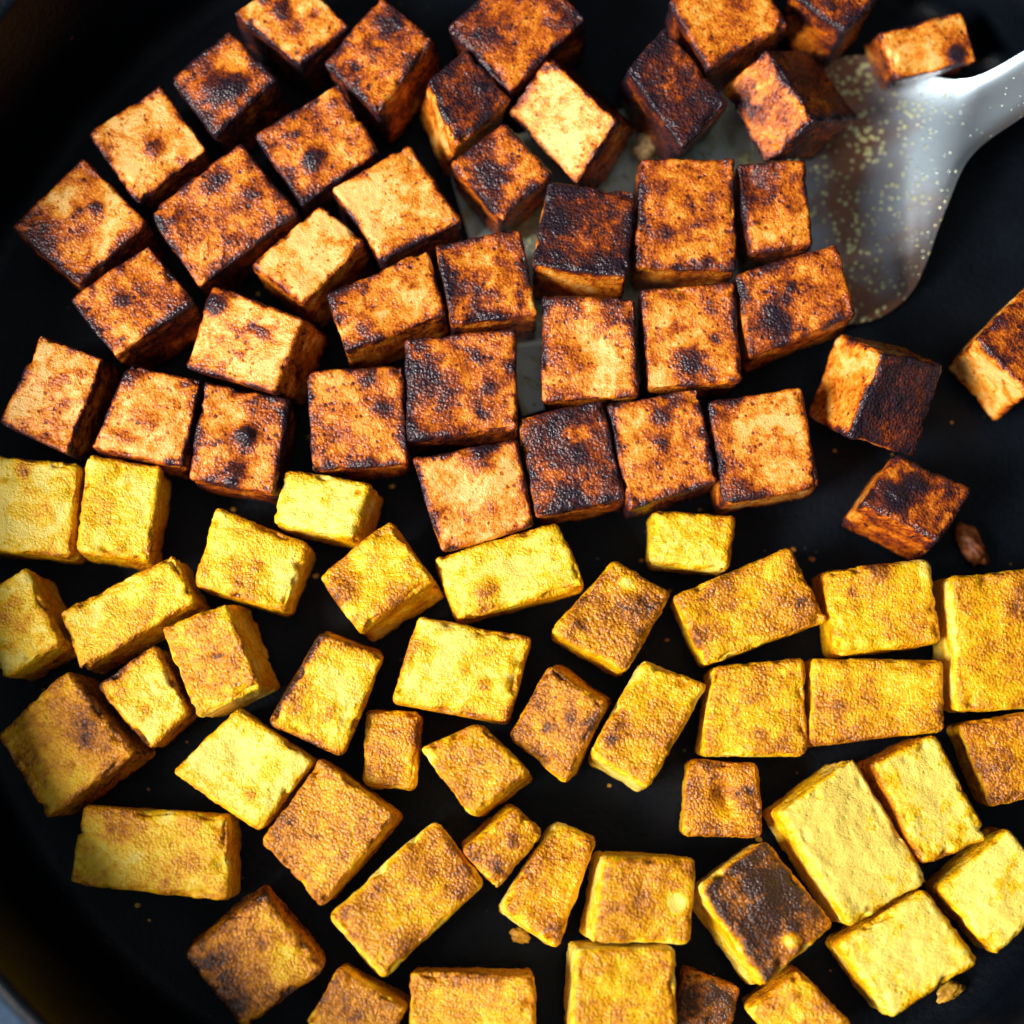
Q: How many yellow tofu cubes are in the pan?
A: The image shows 44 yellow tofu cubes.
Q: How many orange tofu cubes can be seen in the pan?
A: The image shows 40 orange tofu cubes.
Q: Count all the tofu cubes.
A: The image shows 84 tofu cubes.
